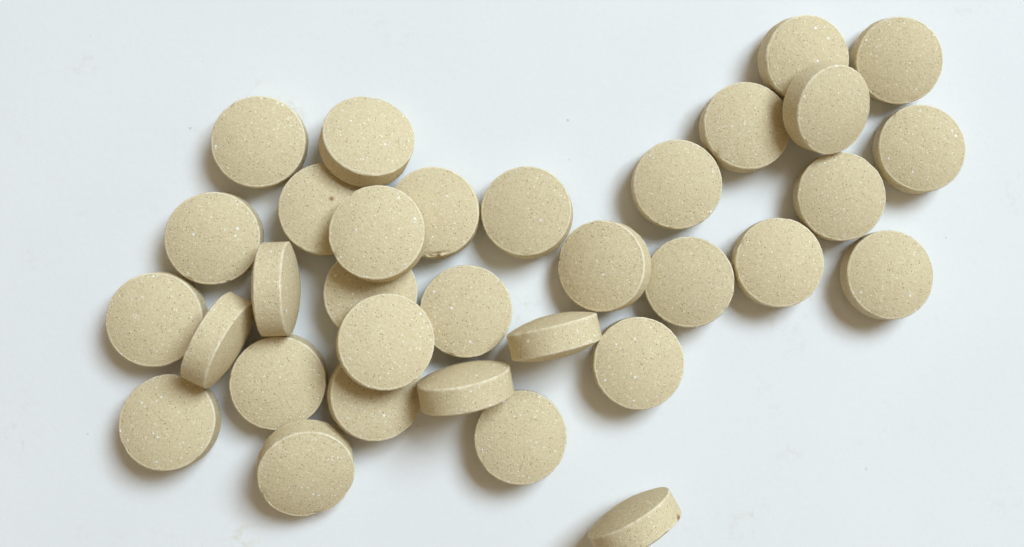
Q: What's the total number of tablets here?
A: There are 33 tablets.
